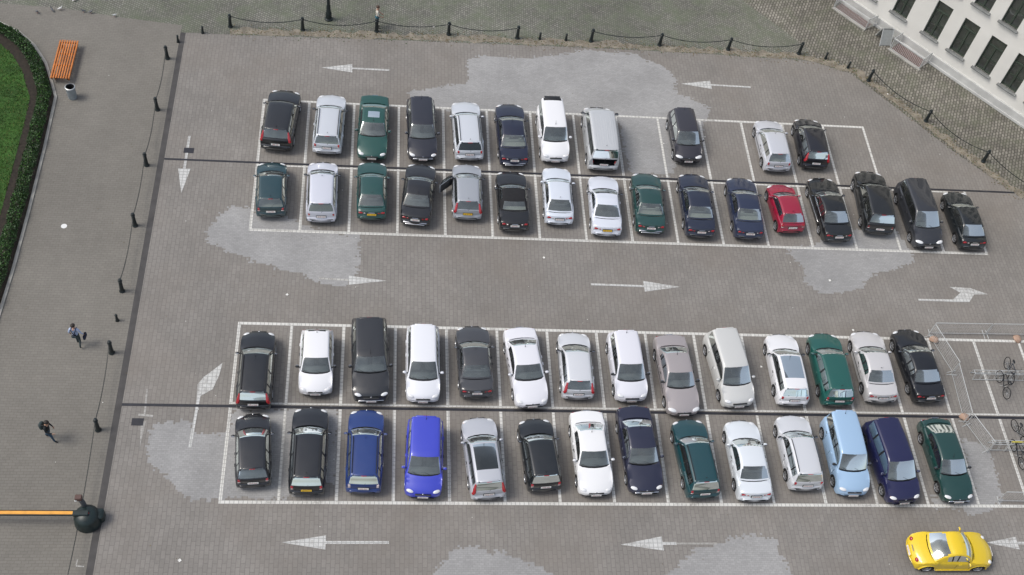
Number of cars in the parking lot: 56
